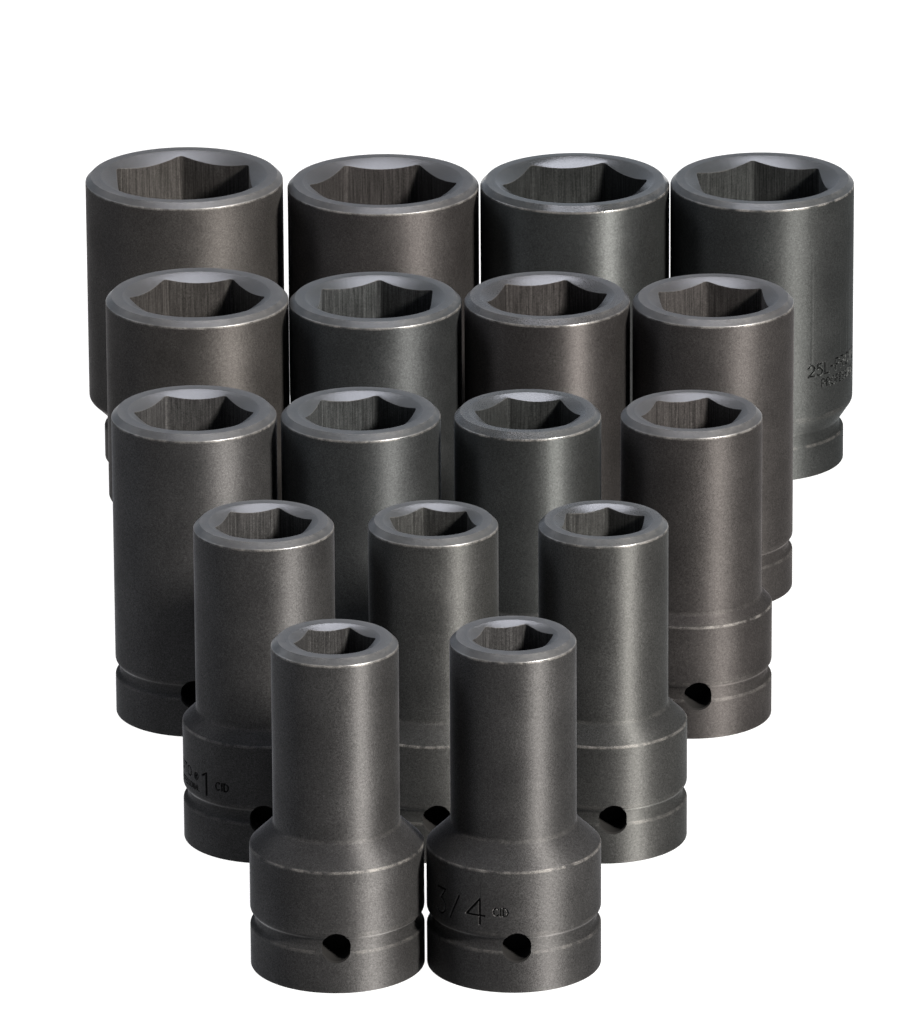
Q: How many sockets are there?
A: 17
